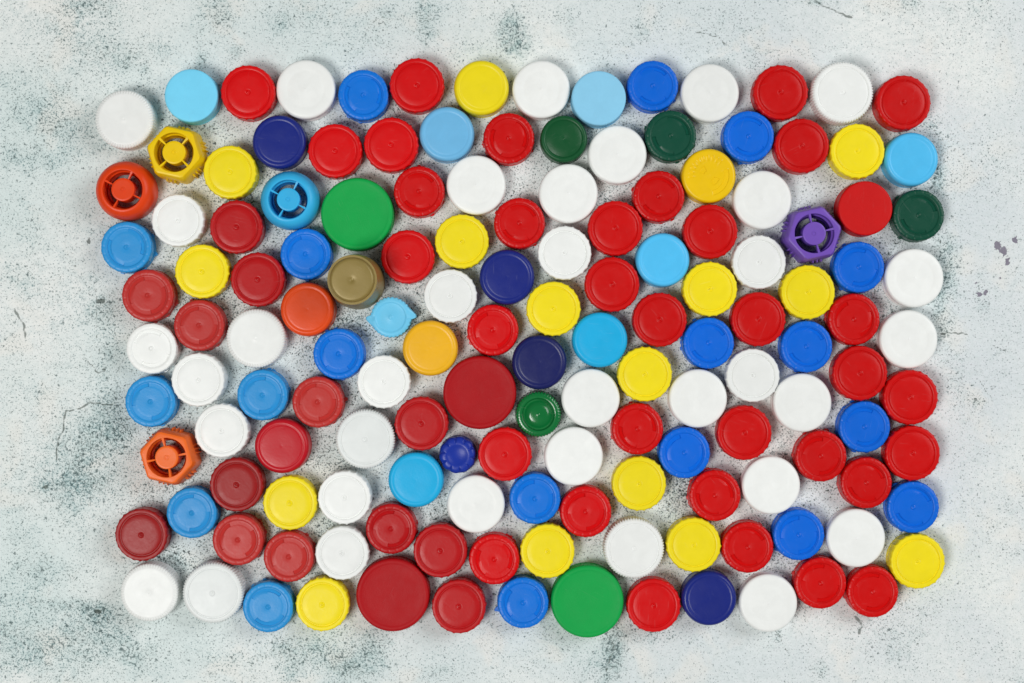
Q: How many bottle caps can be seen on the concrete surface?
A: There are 148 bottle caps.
